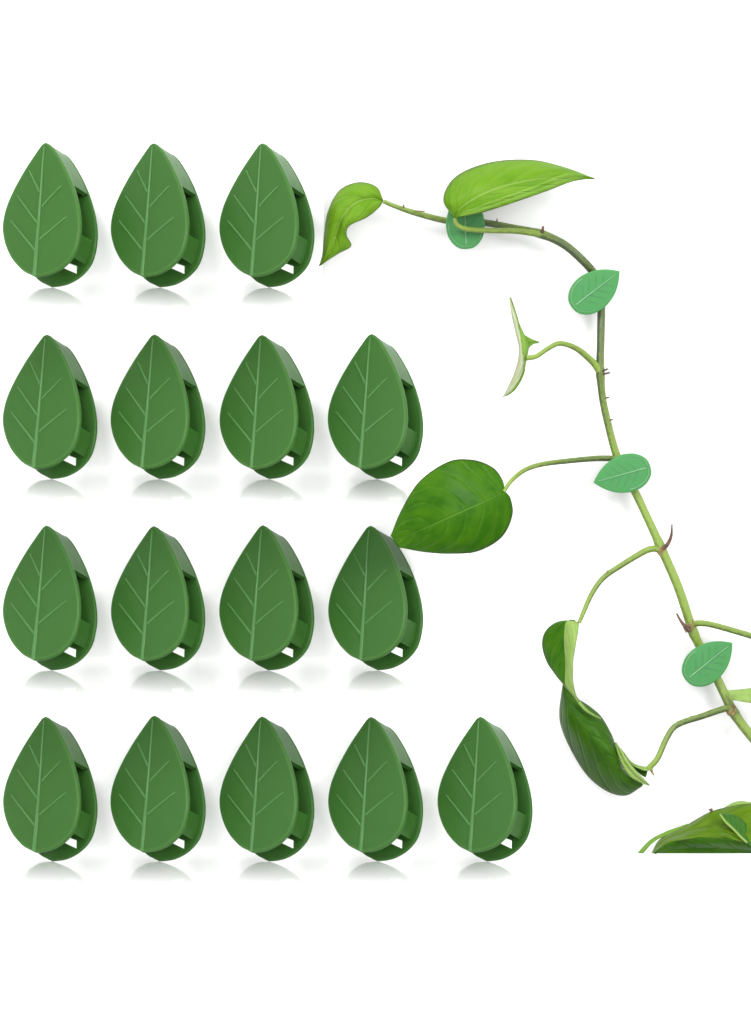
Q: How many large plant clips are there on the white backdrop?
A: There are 16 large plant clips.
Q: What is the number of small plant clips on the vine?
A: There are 4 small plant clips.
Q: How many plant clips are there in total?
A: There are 20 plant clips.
